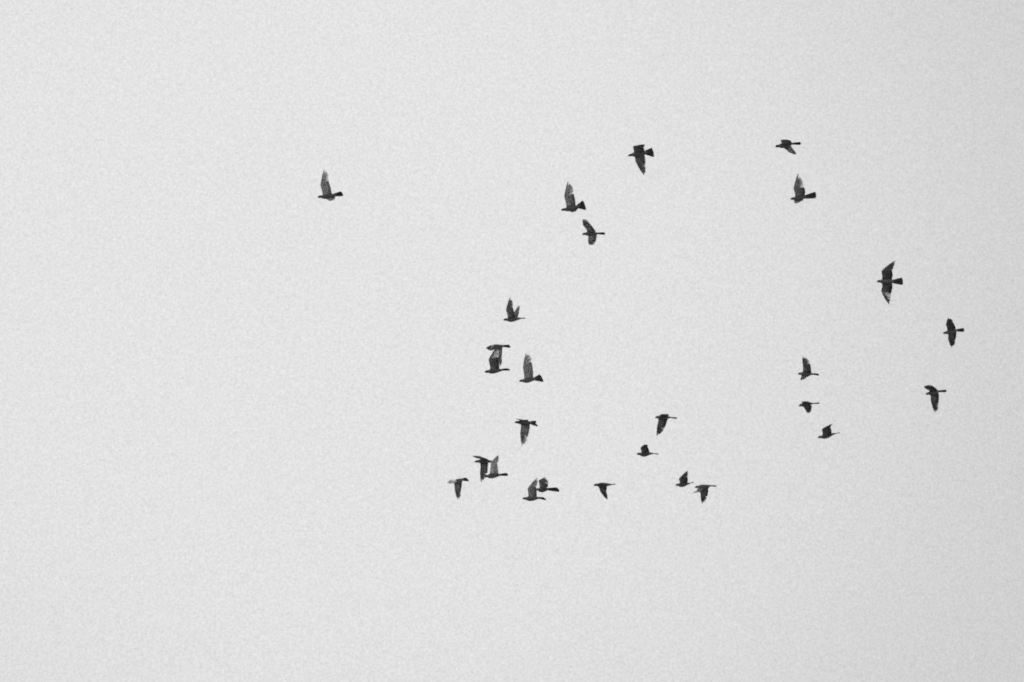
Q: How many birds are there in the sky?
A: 27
